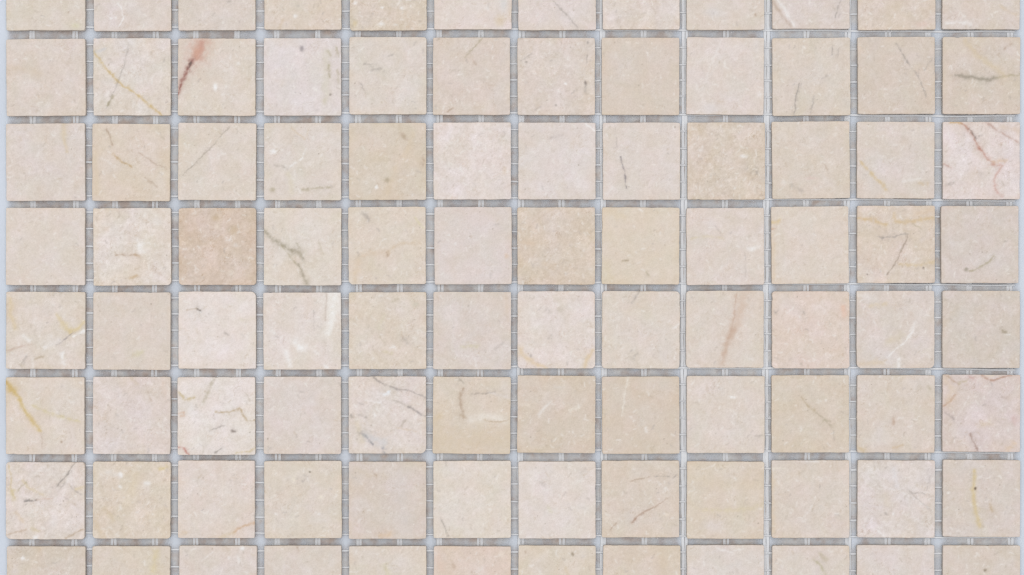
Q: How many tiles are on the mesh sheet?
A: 96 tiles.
